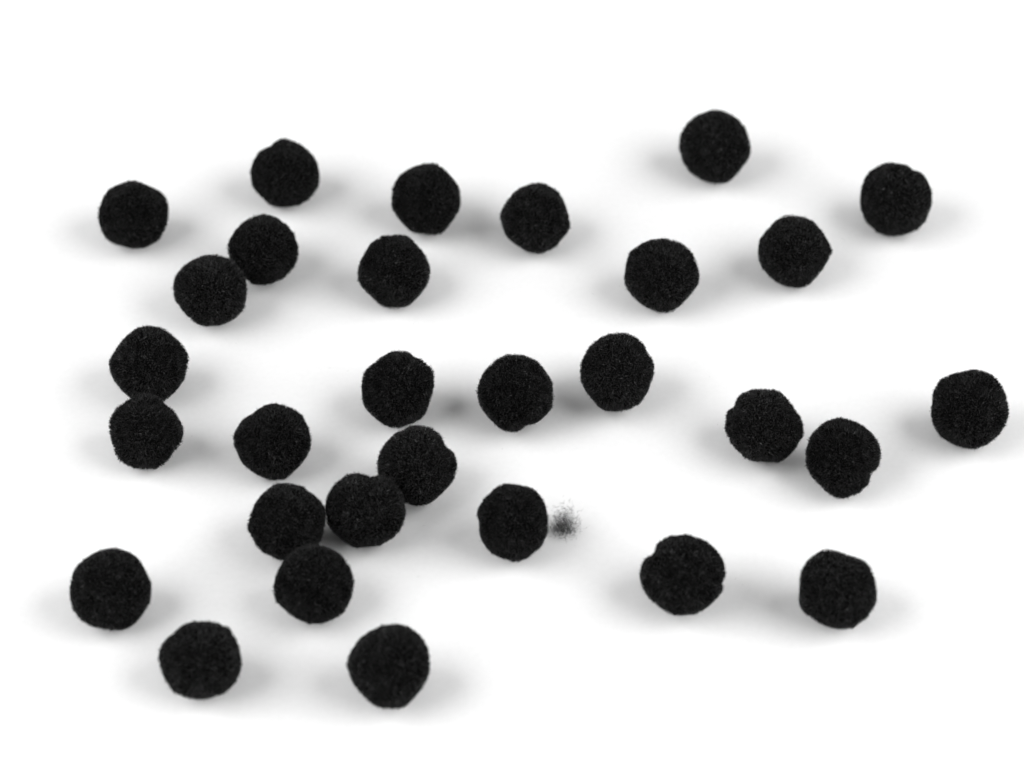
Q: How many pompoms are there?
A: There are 30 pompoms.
